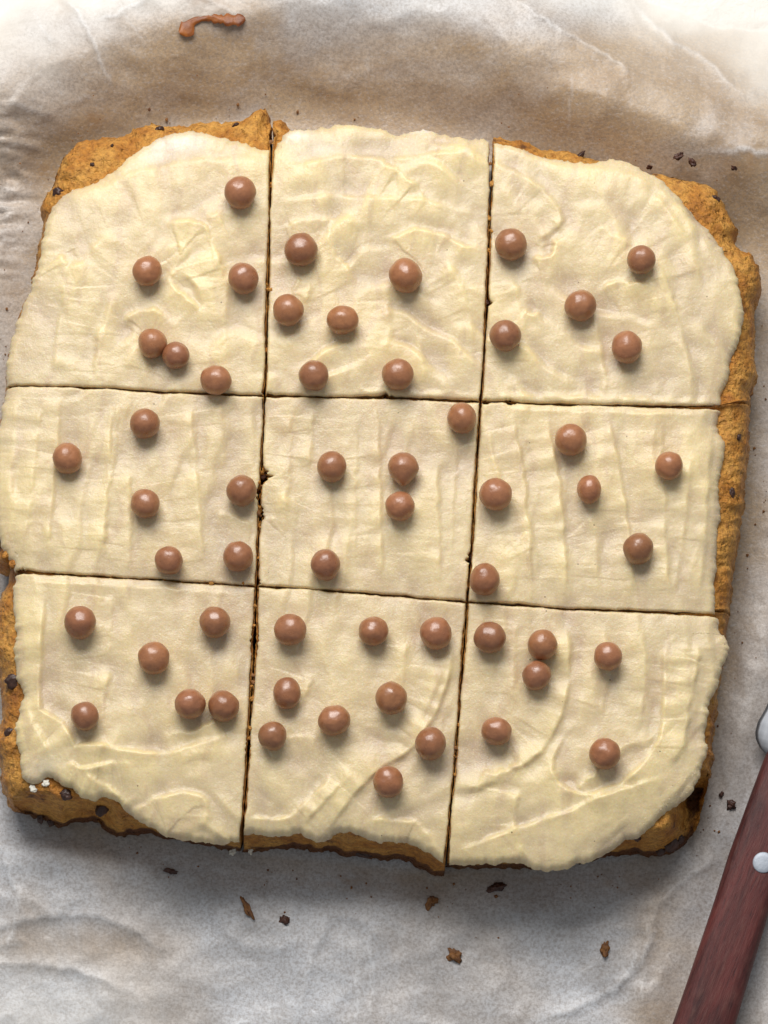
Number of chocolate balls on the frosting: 55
